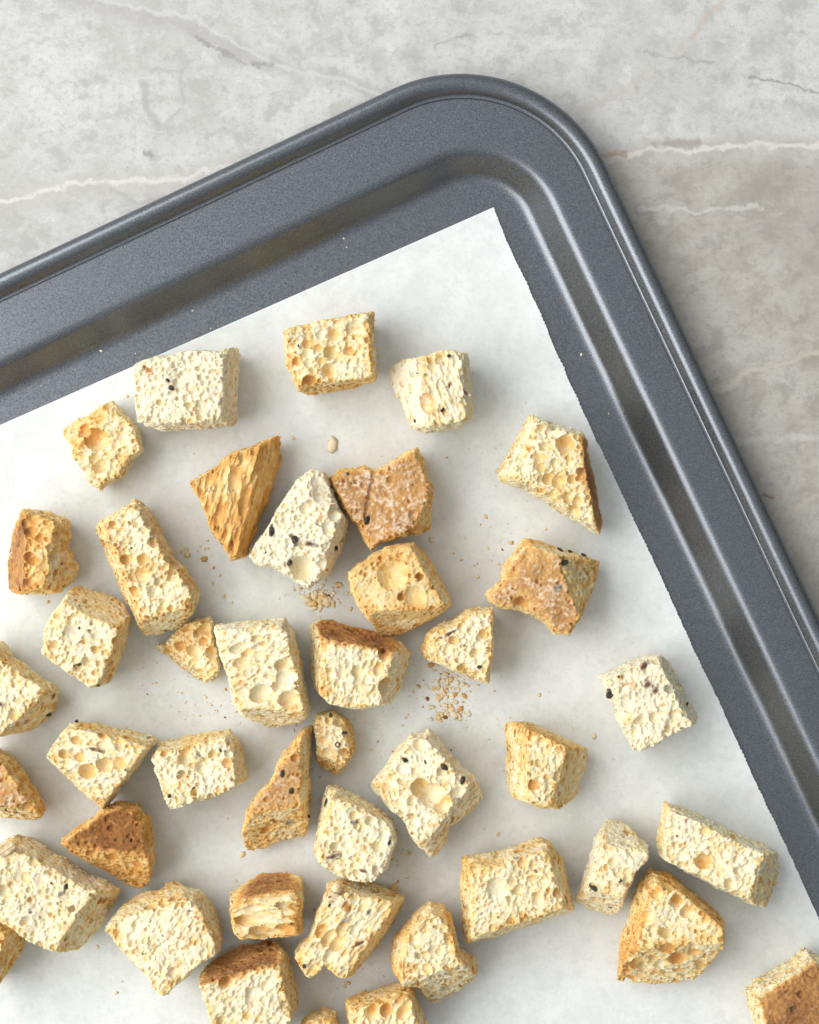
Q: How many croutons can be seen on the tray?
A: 42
